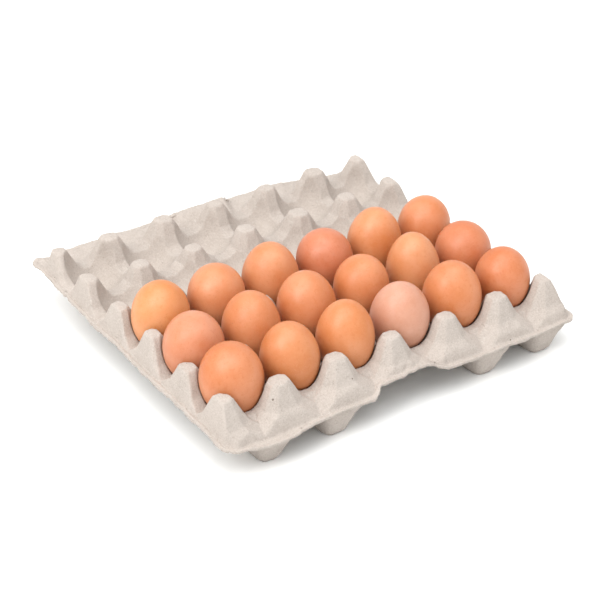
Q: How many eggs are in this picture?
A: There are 18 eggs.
